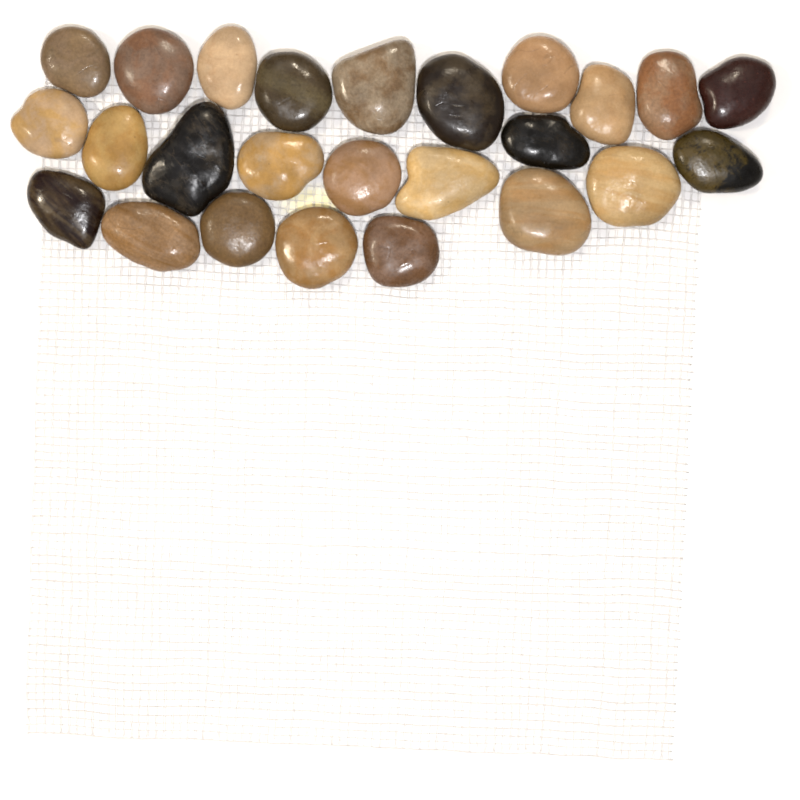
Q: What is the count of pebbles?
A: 25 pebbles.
